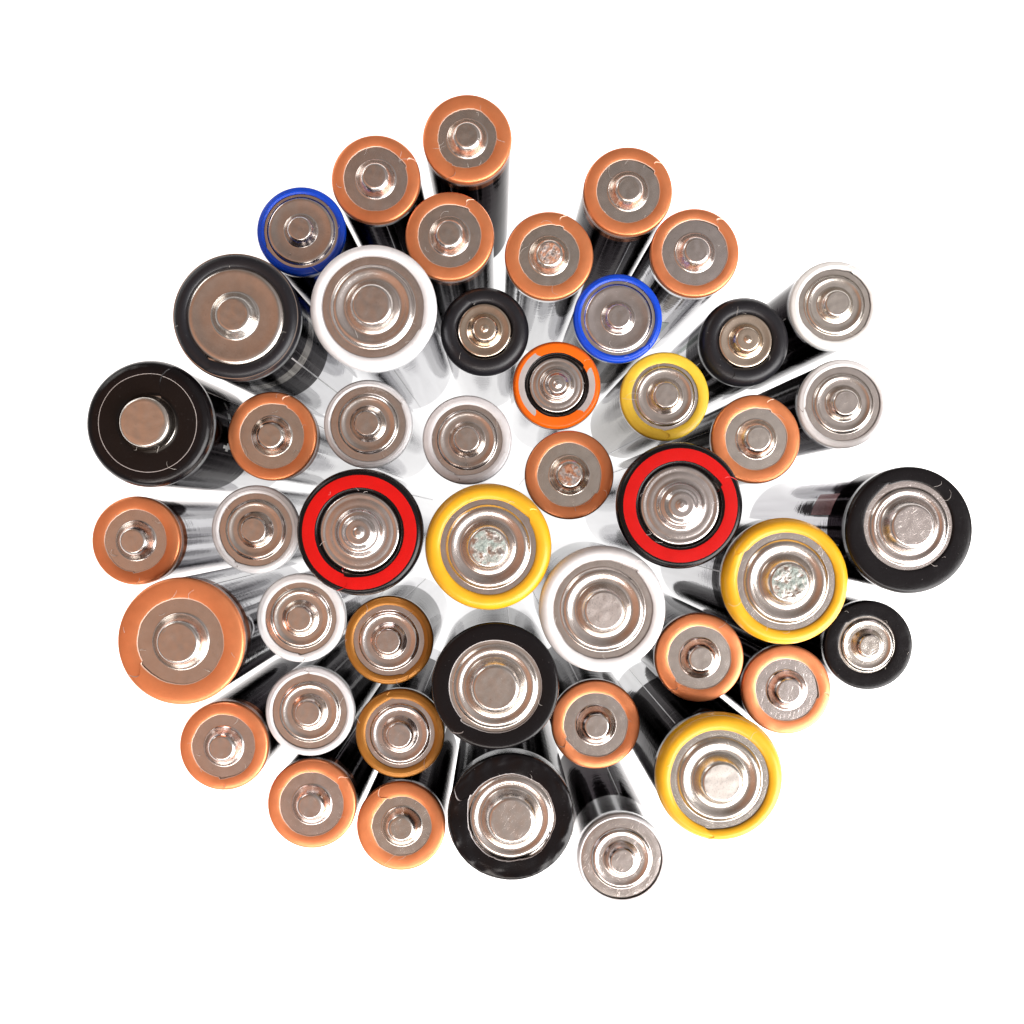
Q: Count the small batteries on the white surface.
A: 33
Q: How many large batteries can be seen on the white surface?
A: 13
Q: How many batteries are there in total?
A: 46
